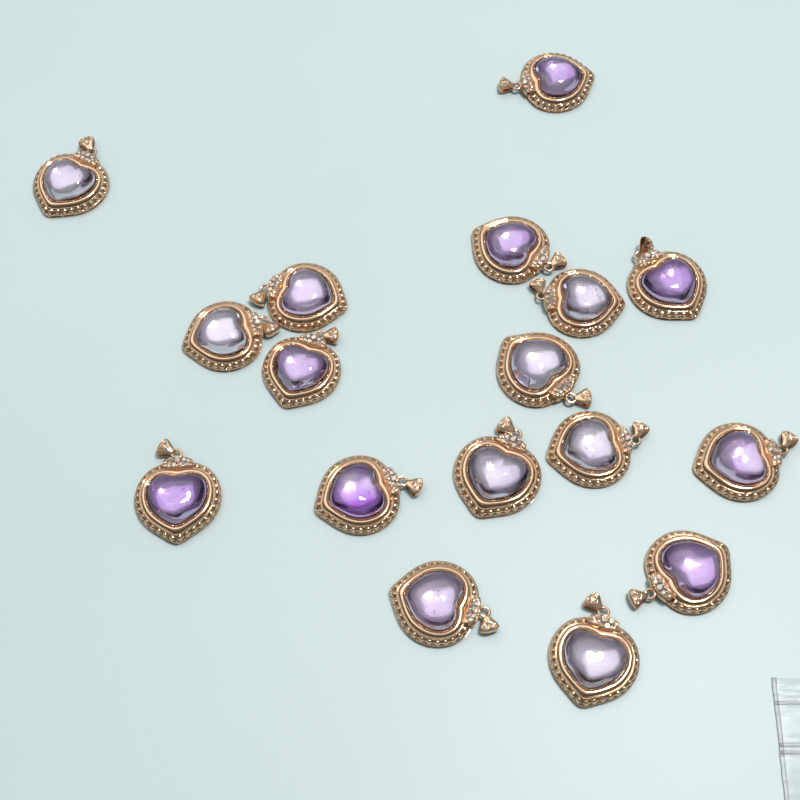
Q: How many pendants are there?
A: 17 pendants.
